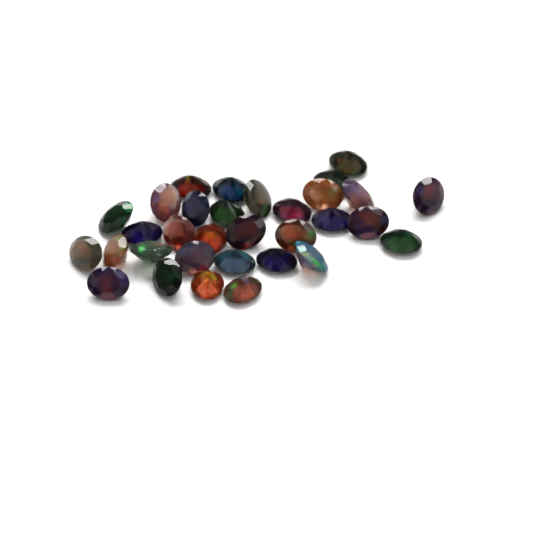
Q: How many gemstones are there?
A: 32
